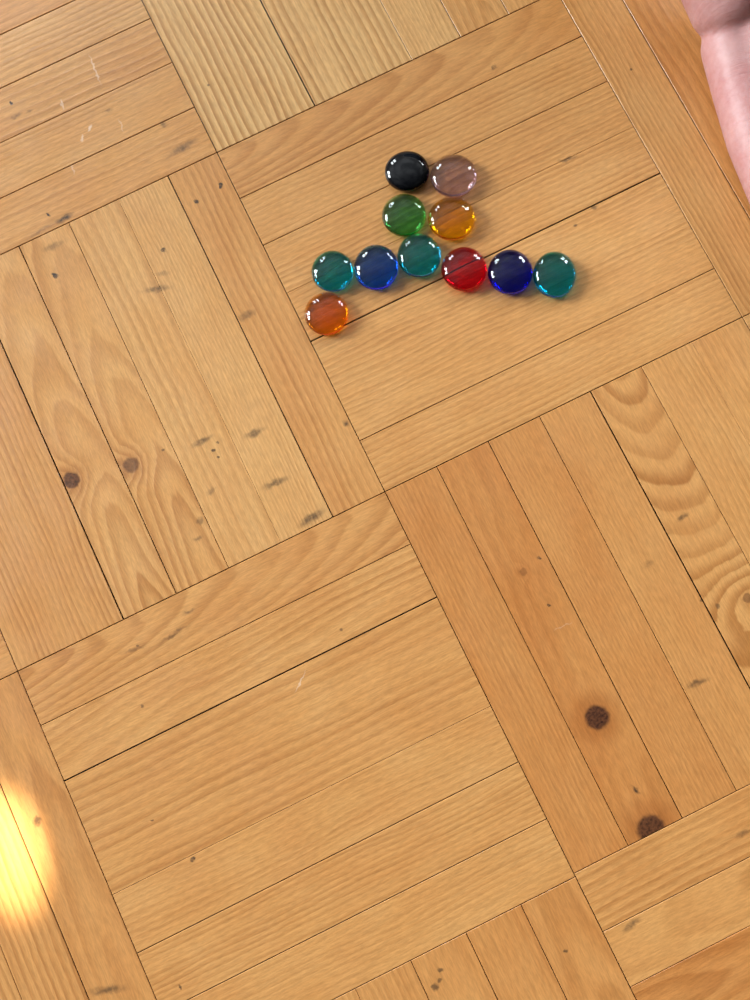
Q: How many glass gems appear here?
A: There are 11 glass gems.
